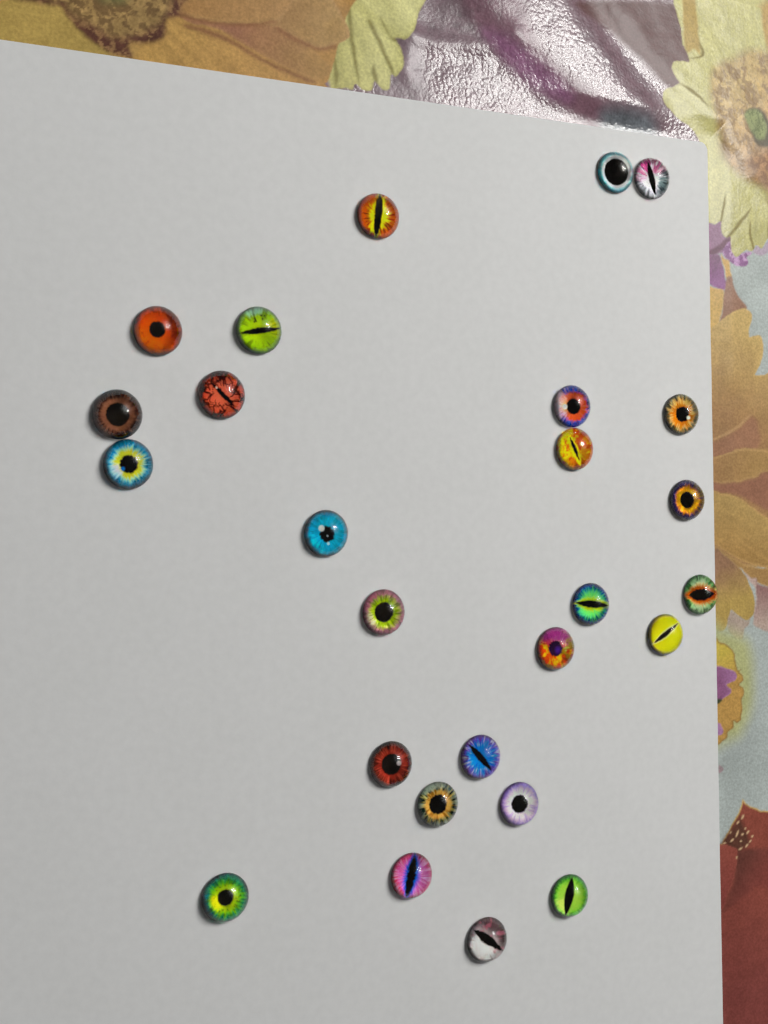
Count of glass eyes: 26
